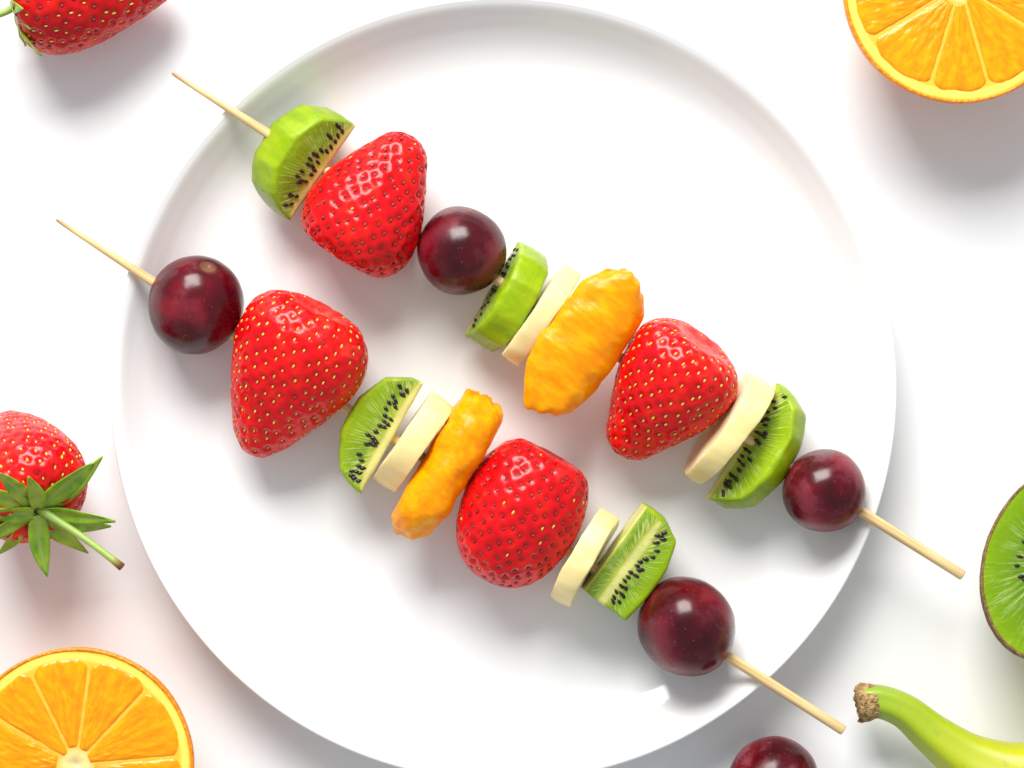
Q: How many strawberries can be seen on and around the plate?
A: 6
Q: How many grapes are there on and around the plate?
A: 5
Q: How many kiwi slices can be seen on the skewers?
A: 5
